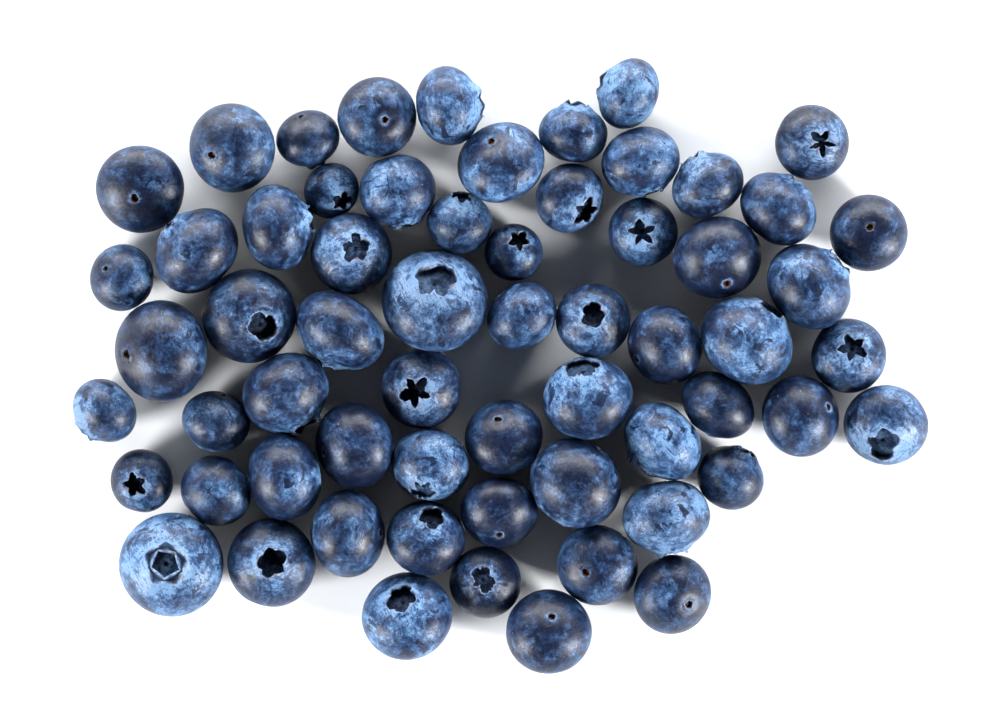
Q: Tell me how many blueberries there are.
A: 62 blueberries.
